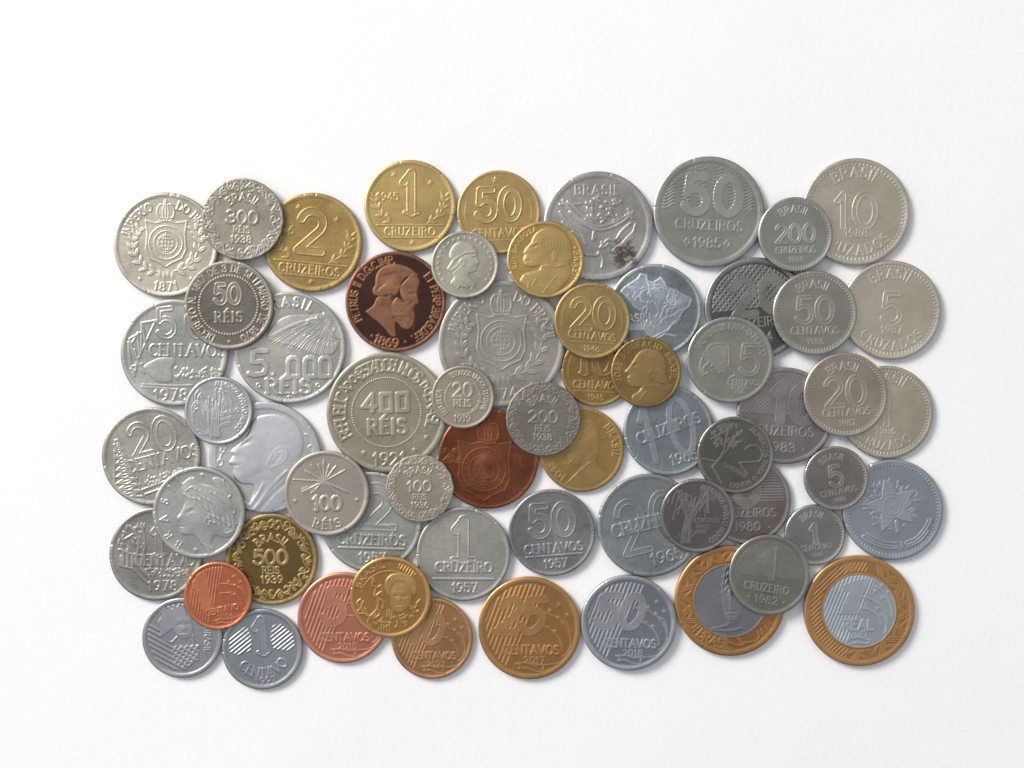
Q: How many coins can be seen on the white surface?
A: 62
